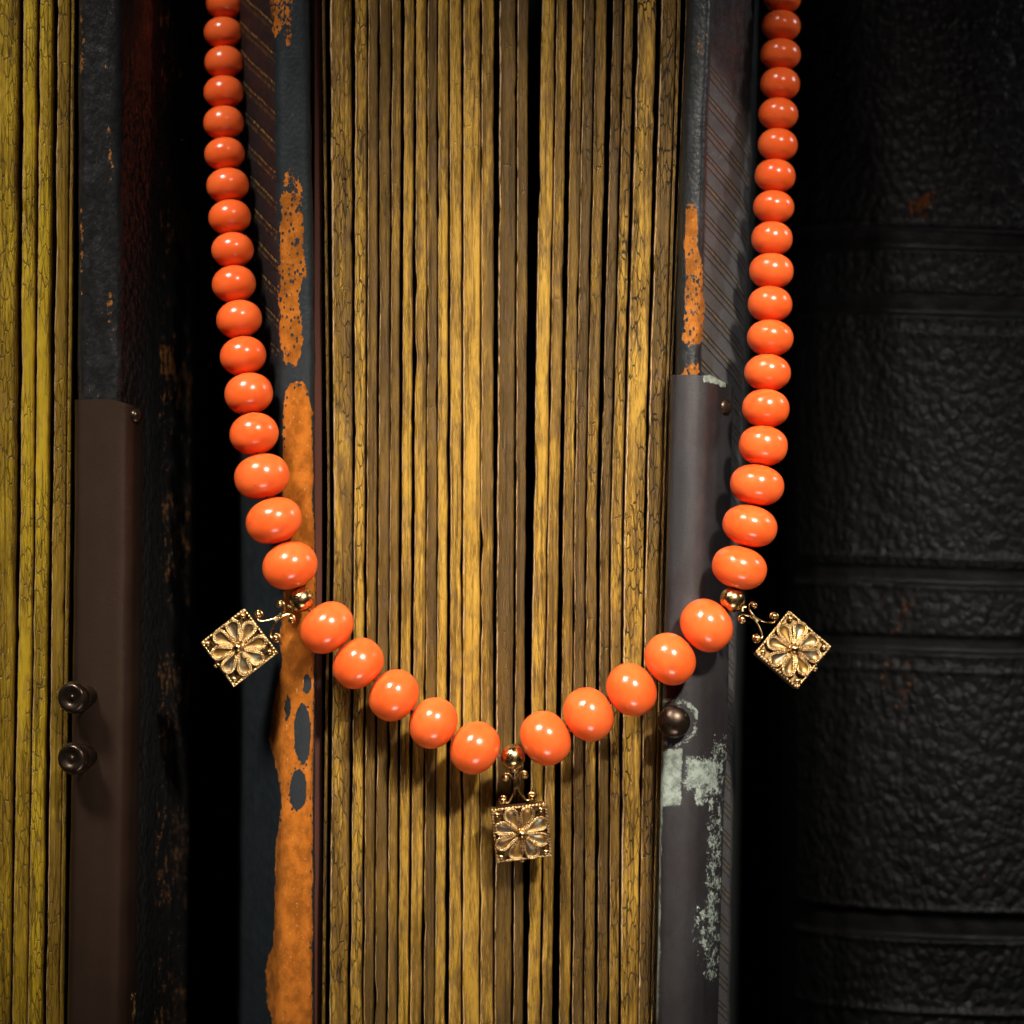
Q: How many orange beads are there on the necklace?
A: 45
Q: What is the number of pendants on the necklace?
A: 3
